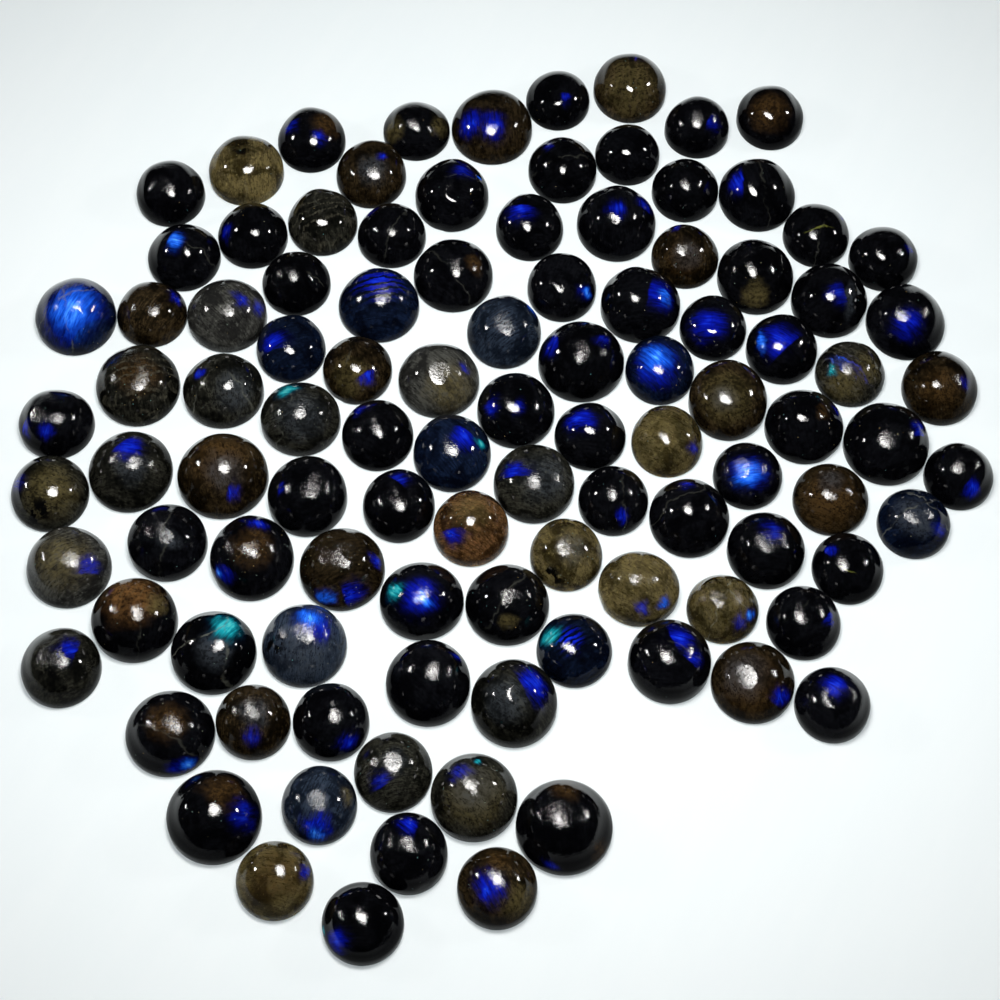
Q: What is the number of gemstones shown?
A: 104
